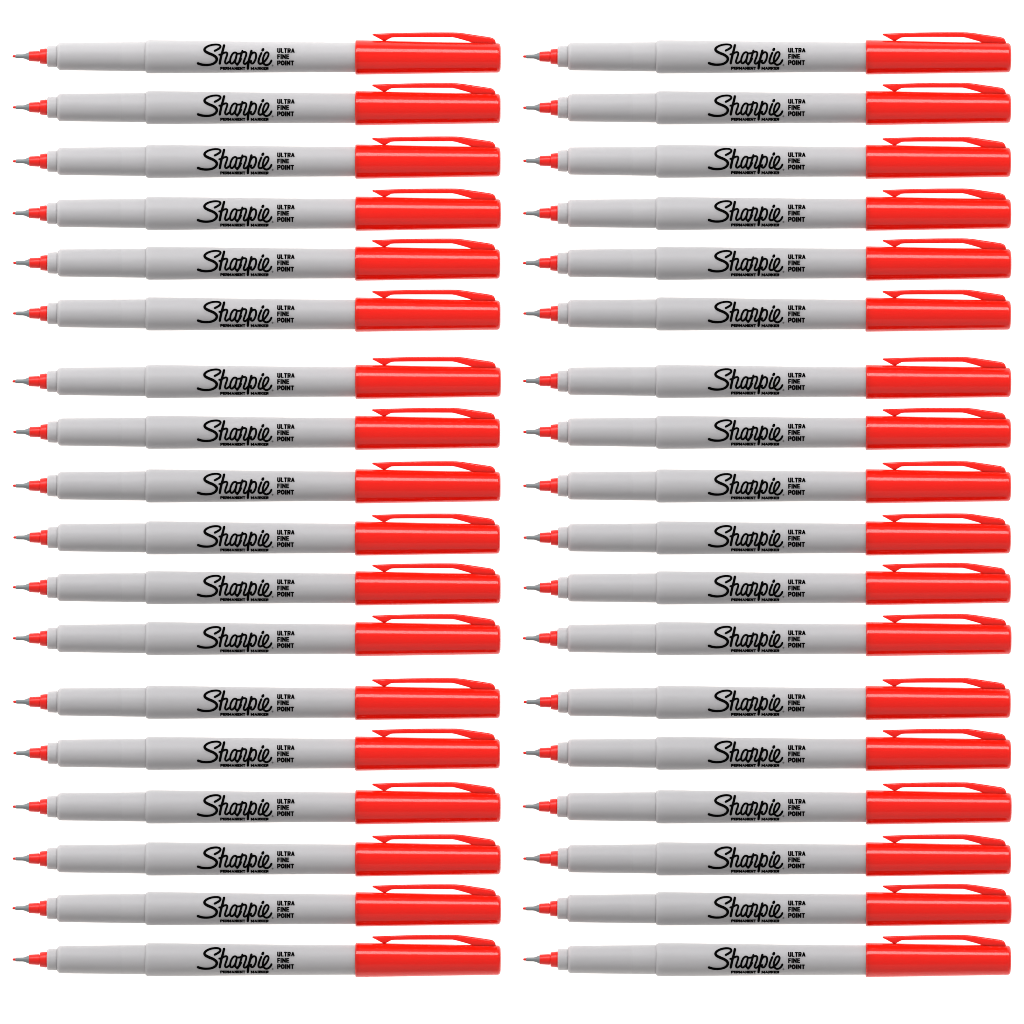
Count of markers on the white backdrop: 36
